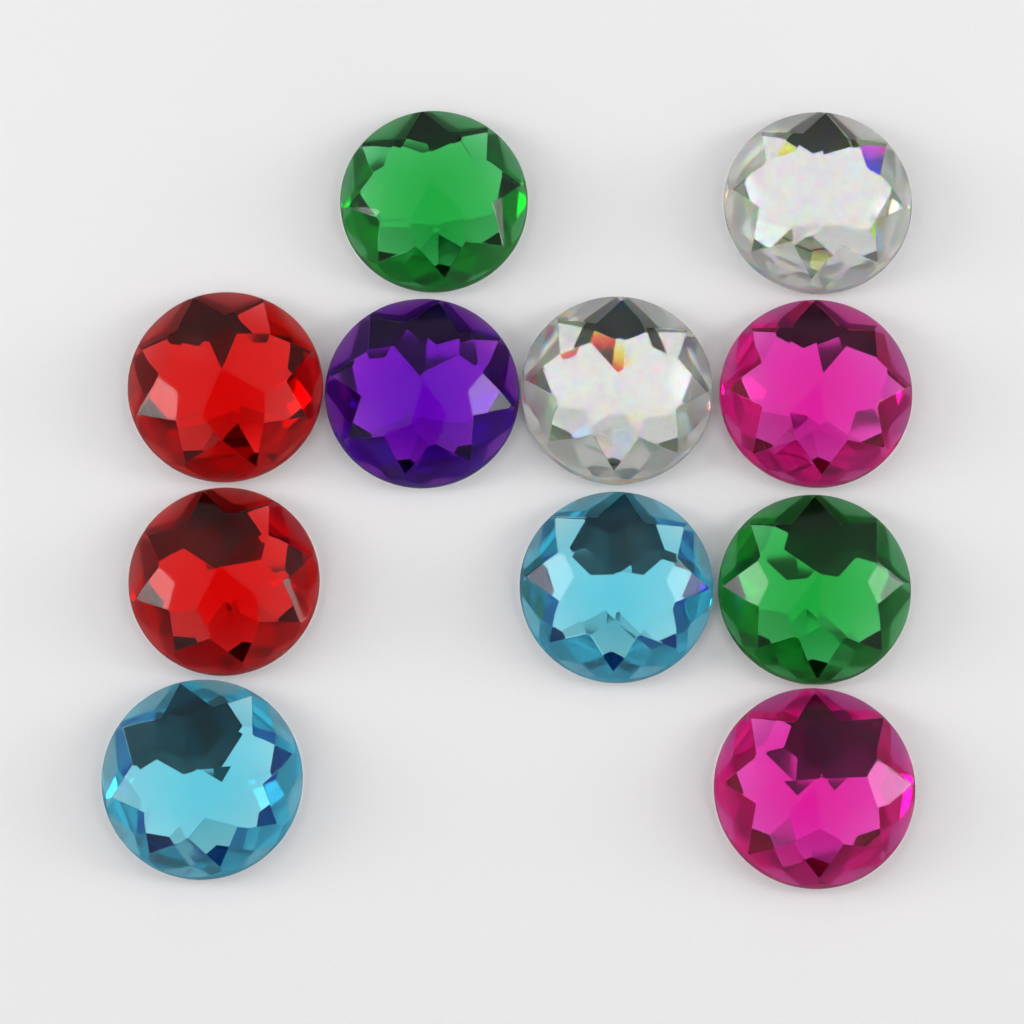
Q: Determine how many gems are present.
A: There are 11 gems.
